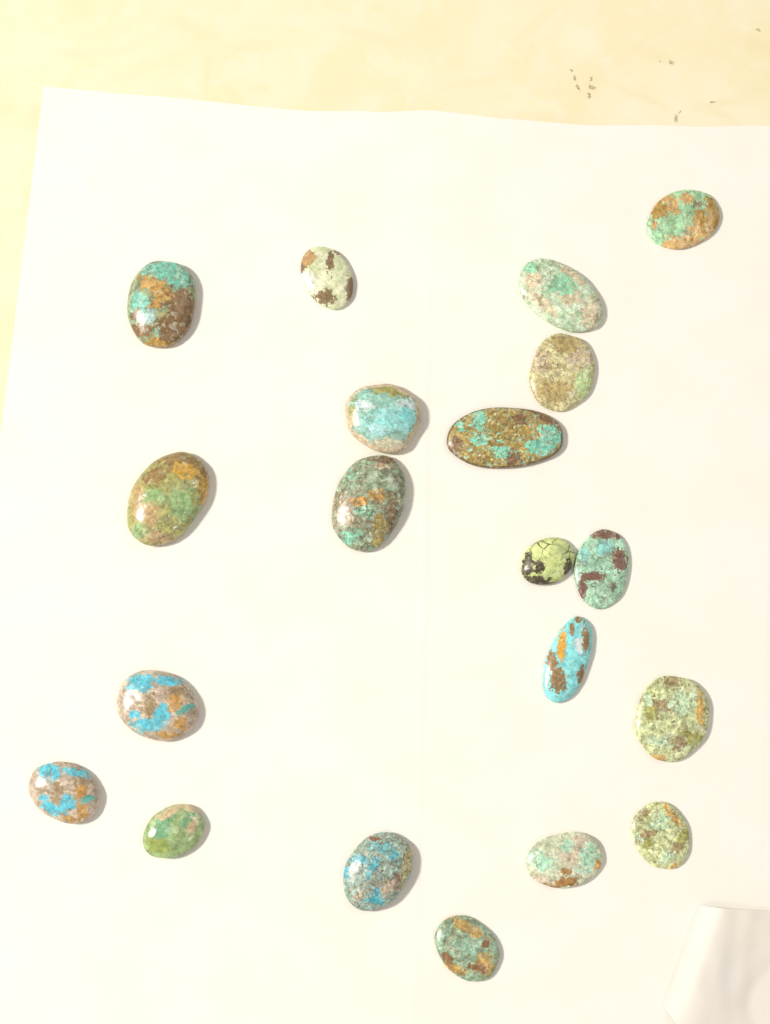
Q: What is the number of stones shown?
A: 20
